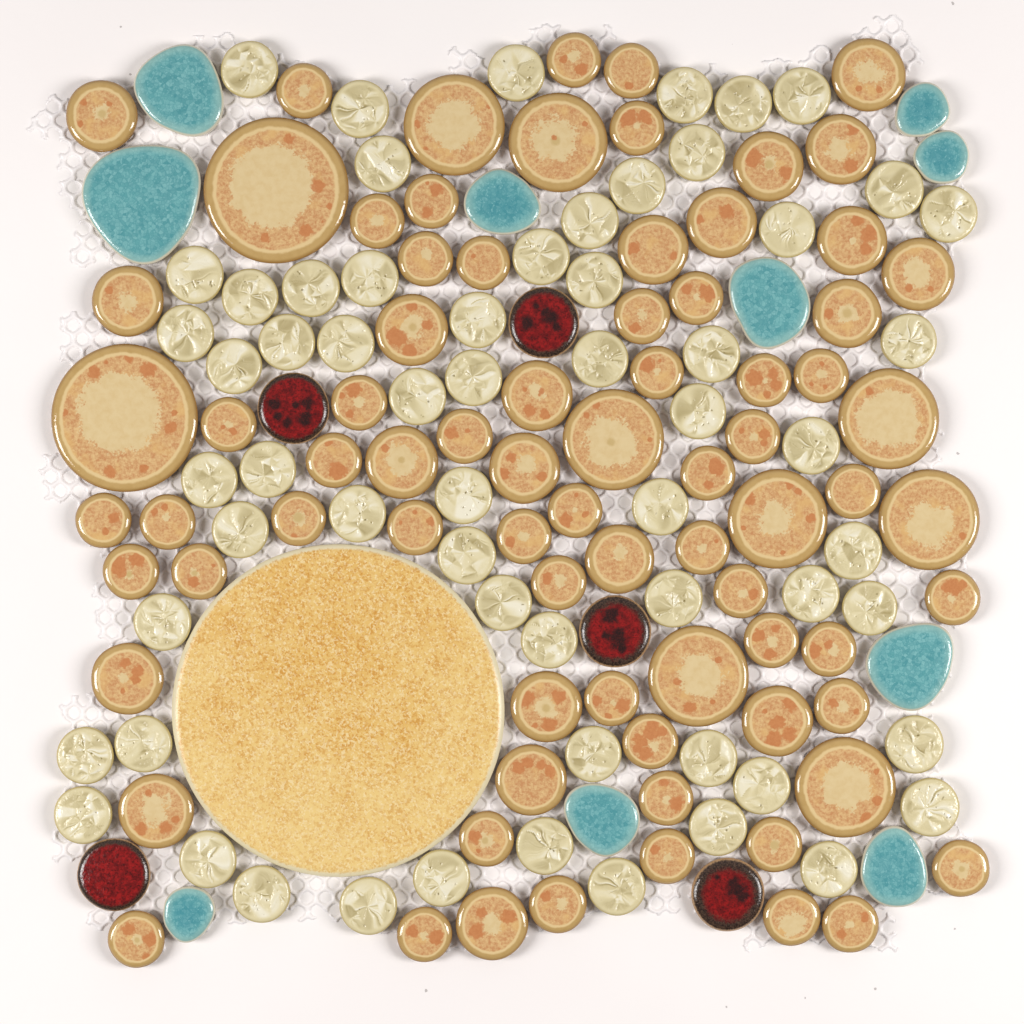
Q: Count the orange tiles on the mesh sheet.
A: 78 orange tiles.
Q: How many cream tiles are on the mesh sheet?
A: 61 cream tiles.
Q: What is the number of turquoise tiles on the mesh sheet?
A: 10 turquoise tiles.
